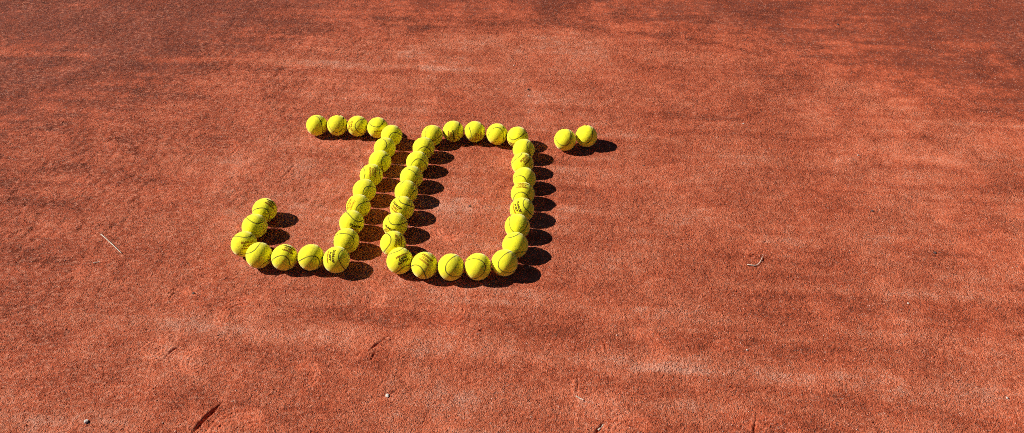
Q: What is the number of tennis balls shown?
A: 45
